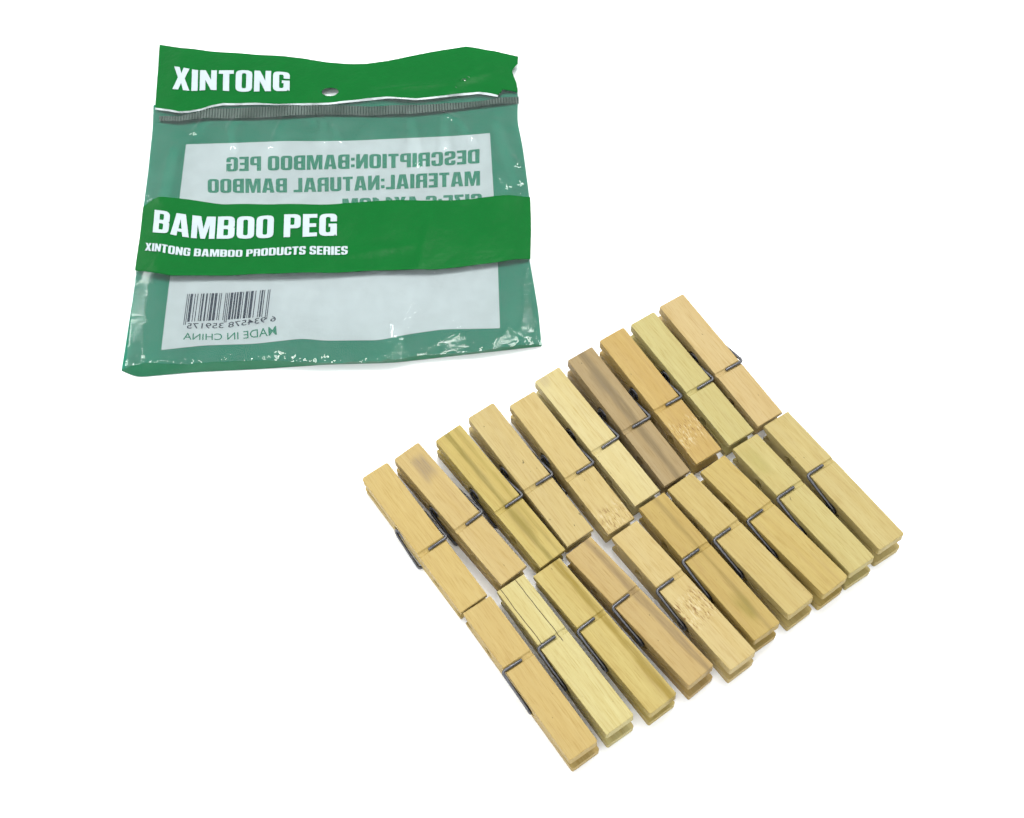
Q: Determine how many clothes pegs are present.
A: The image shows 20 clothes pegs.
